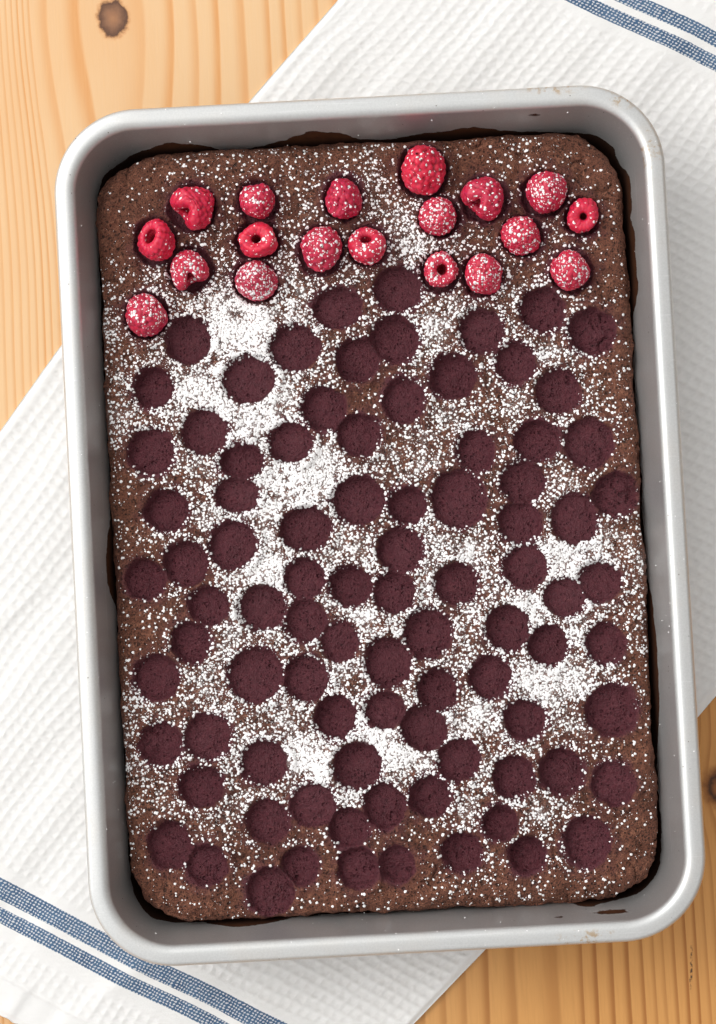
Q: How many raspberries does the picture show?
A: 19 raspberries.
